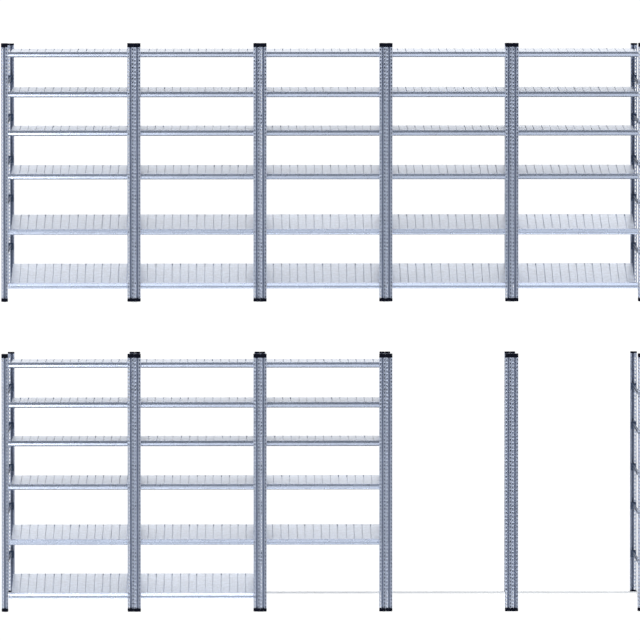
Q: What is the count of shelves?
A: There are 47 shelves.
